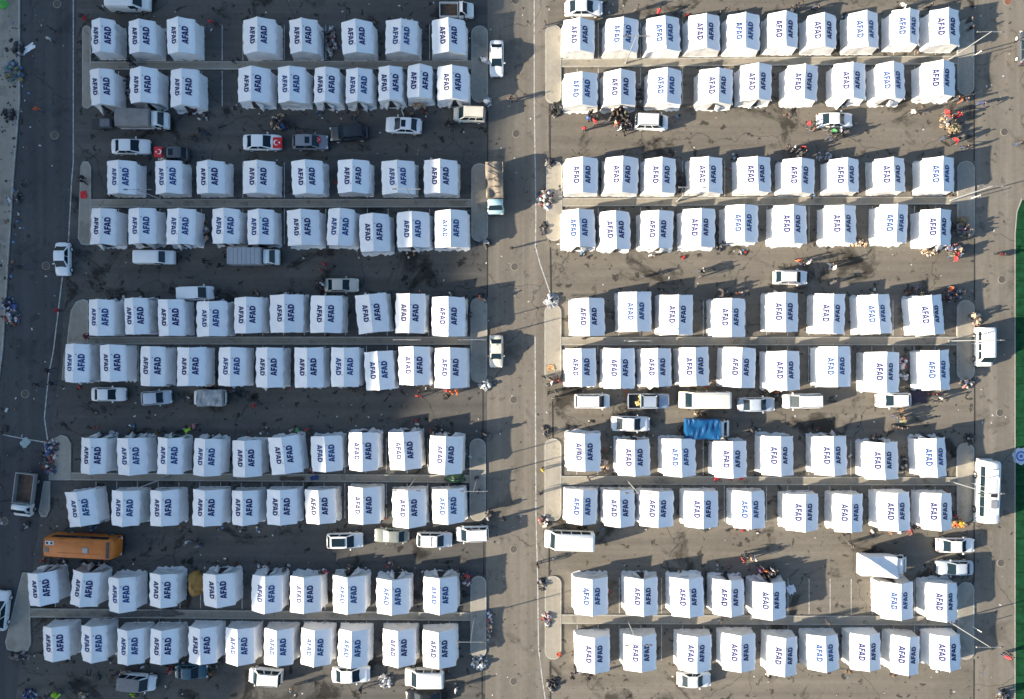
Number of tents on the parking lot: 185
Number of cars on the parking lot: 37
